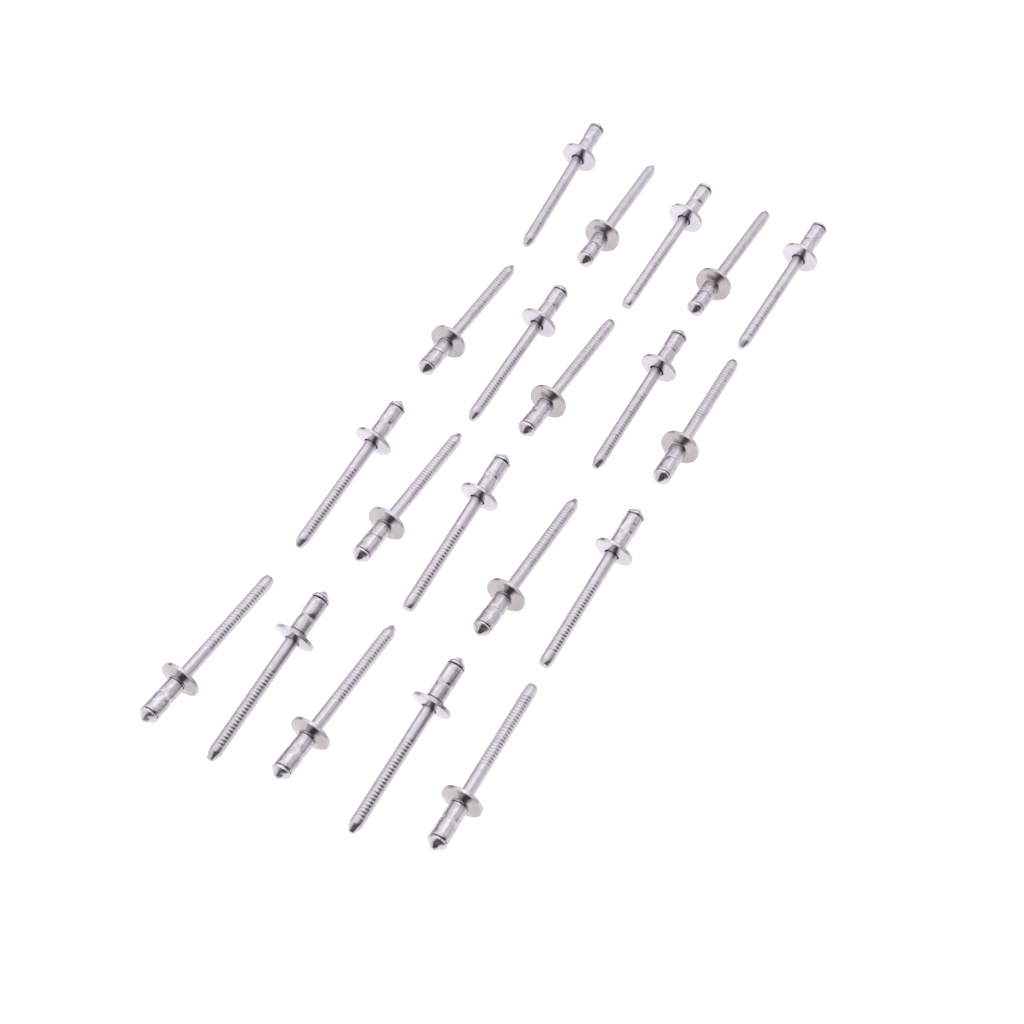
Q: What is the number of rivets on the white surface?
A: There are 20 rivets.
